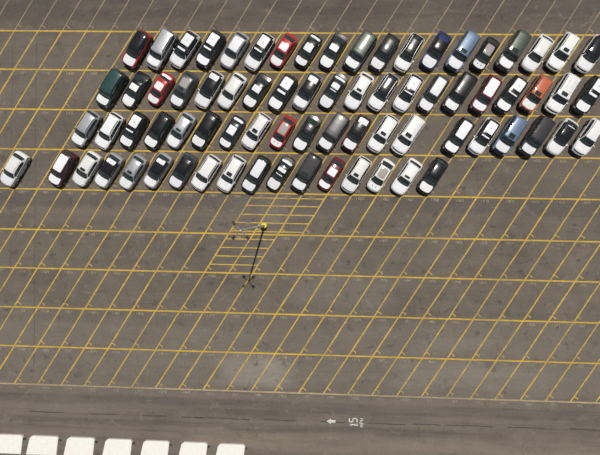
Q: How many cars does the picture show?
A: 76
